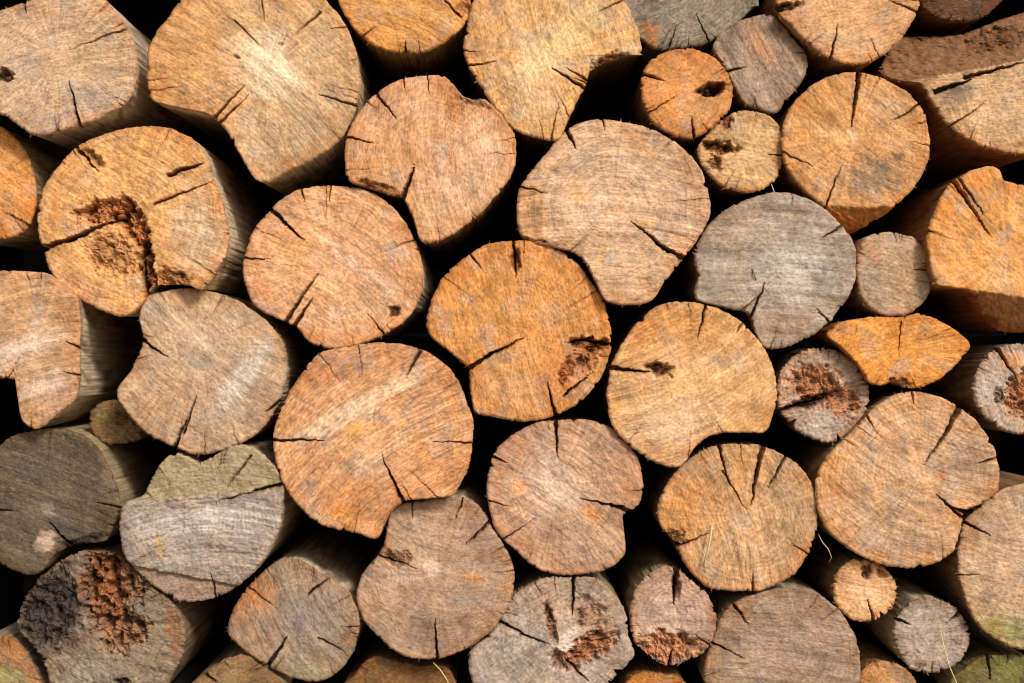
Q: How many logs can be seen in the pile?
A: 49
